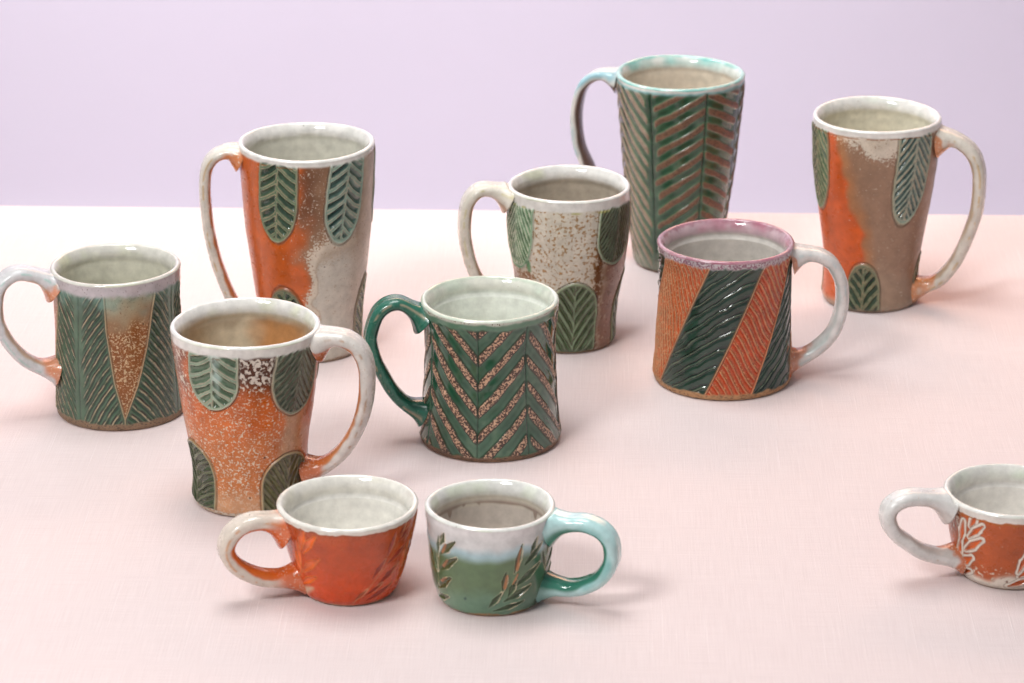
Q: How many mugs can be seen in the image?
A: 11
